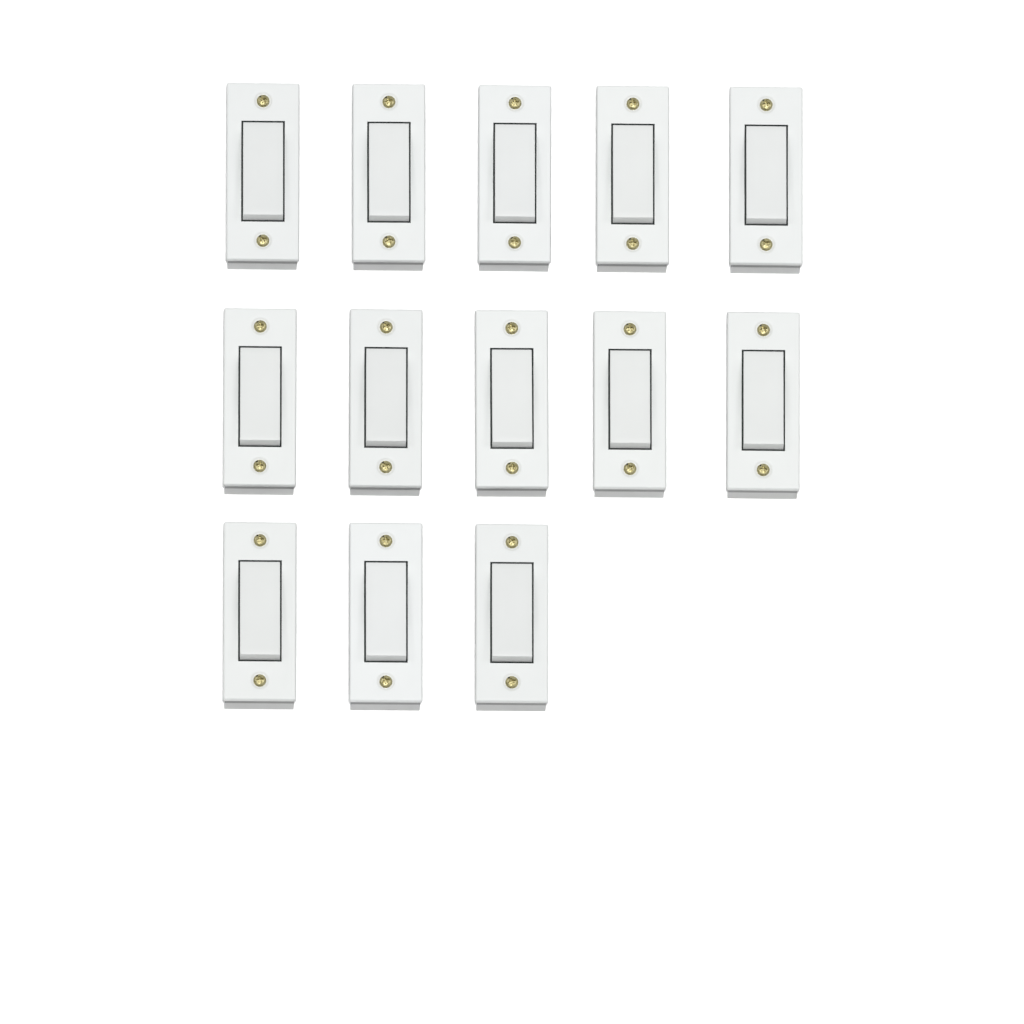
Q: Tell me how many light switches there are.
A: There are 13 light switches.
